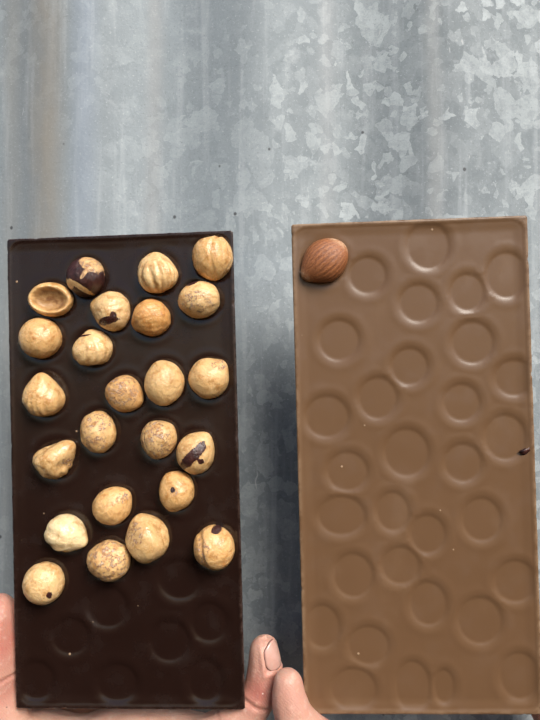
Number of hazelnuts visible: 24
